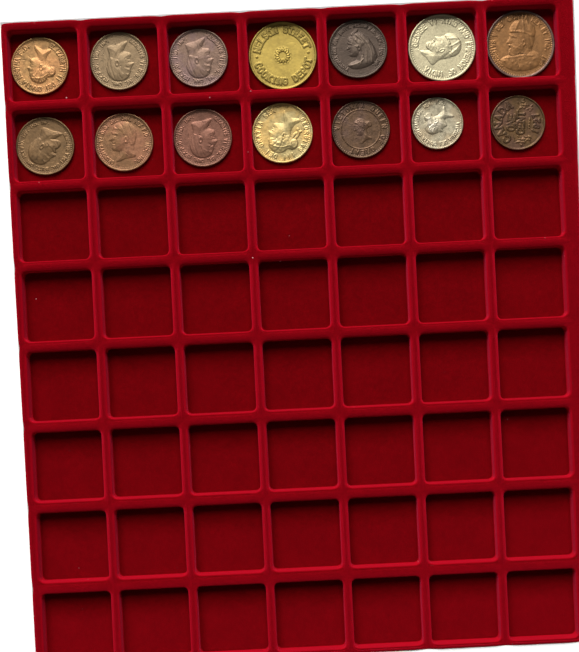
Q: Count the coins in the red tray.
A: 14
